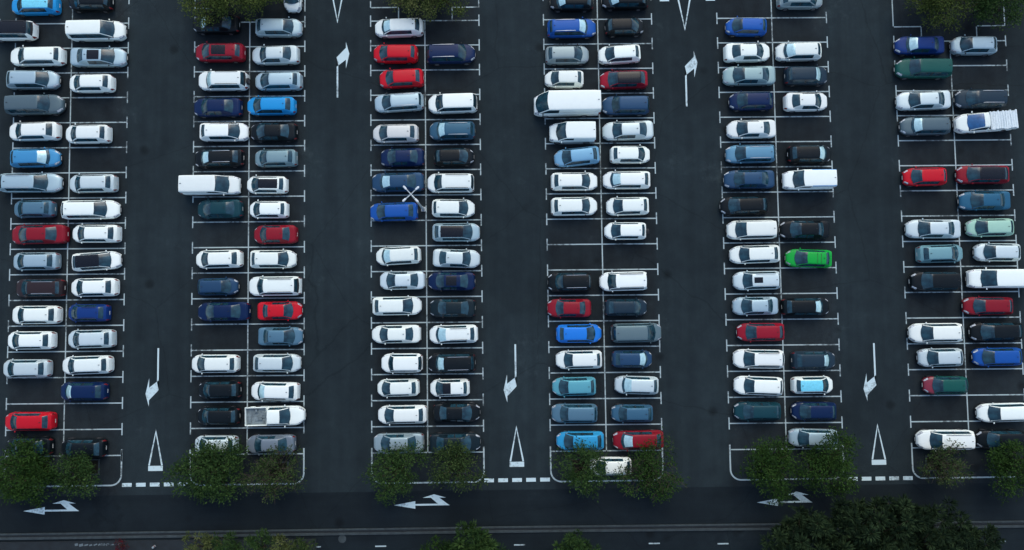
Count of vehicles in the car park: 184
